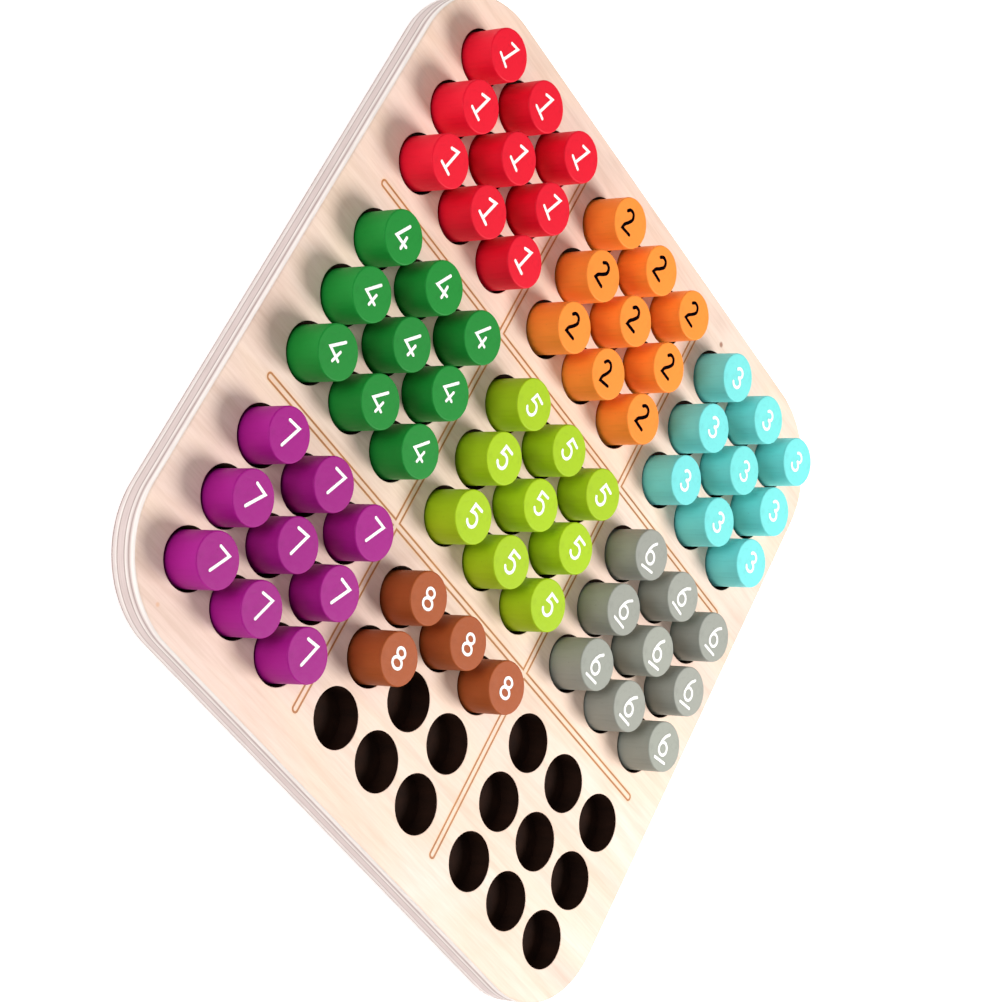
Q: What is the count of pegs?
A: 67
